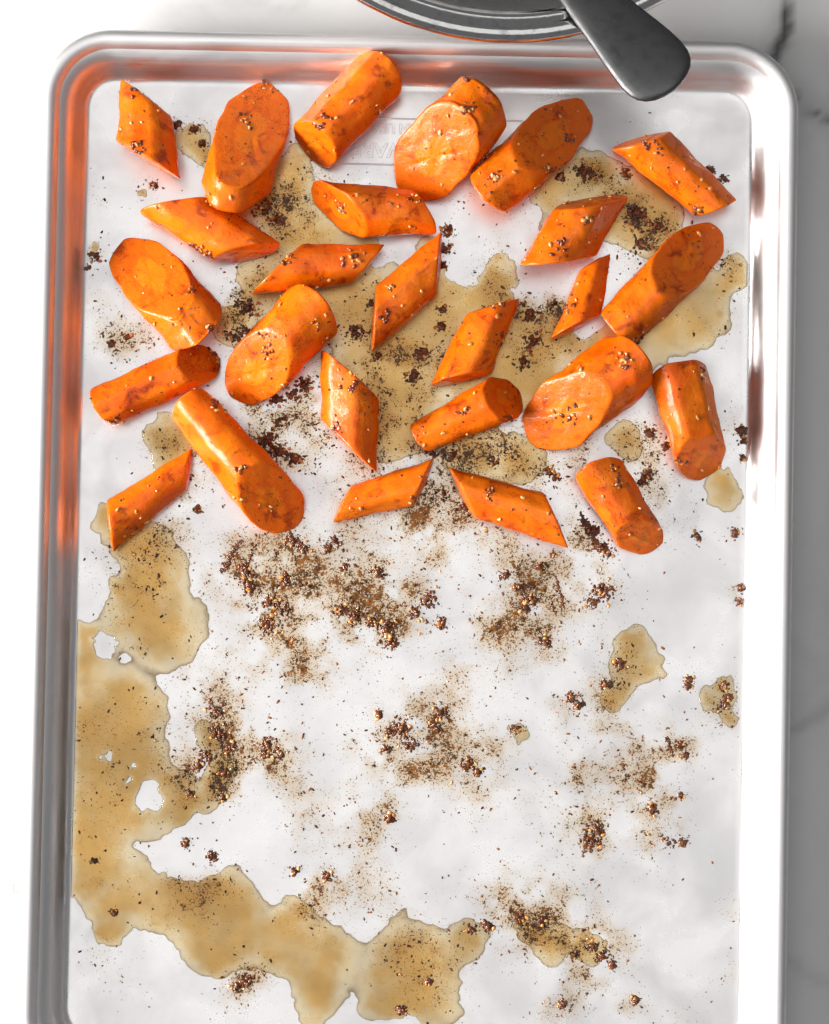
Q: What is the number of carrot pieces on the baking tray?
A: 26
